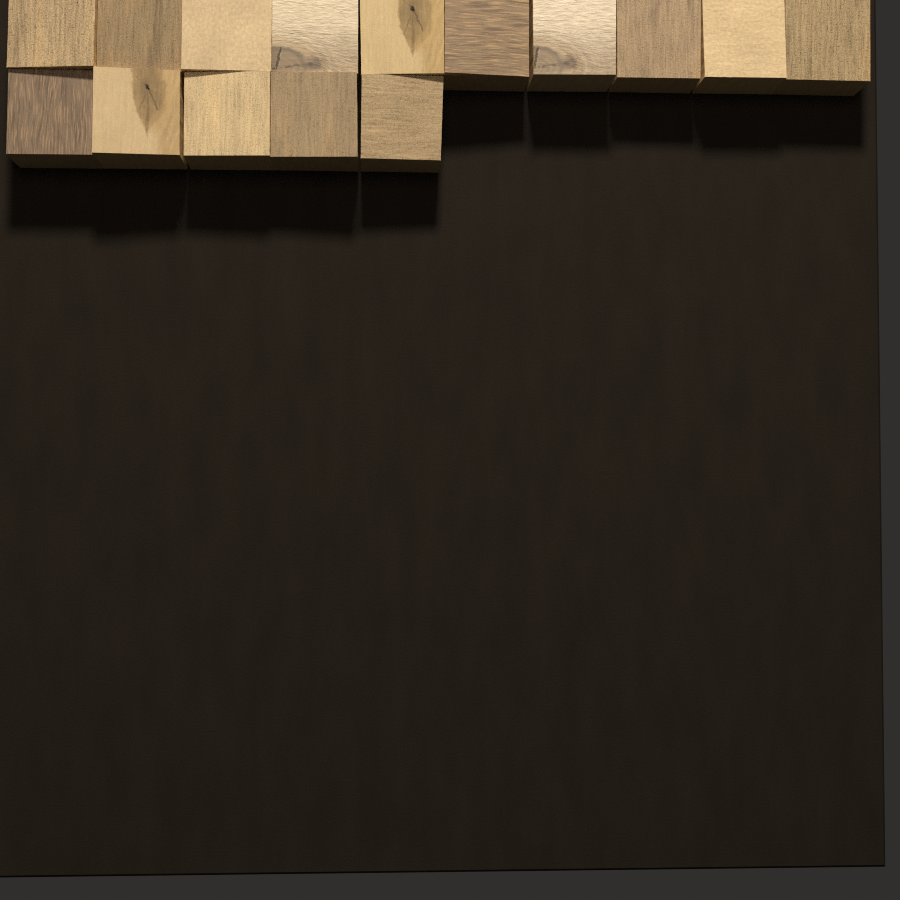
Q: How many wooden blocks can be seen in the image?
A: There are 15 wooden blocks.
